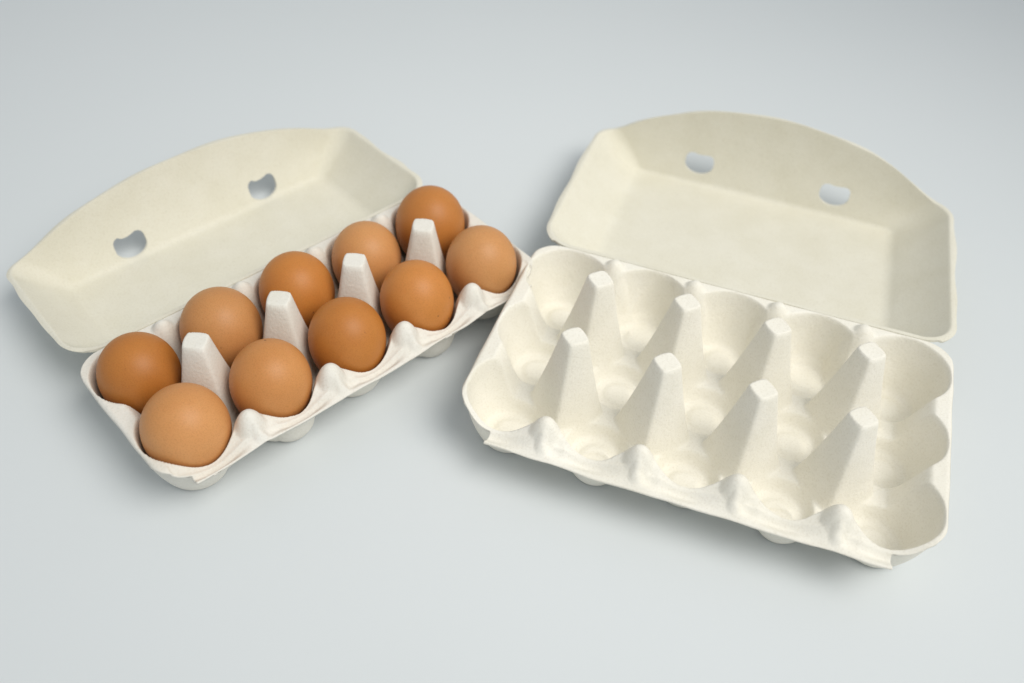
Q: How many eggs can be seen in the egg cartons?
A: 10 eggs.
